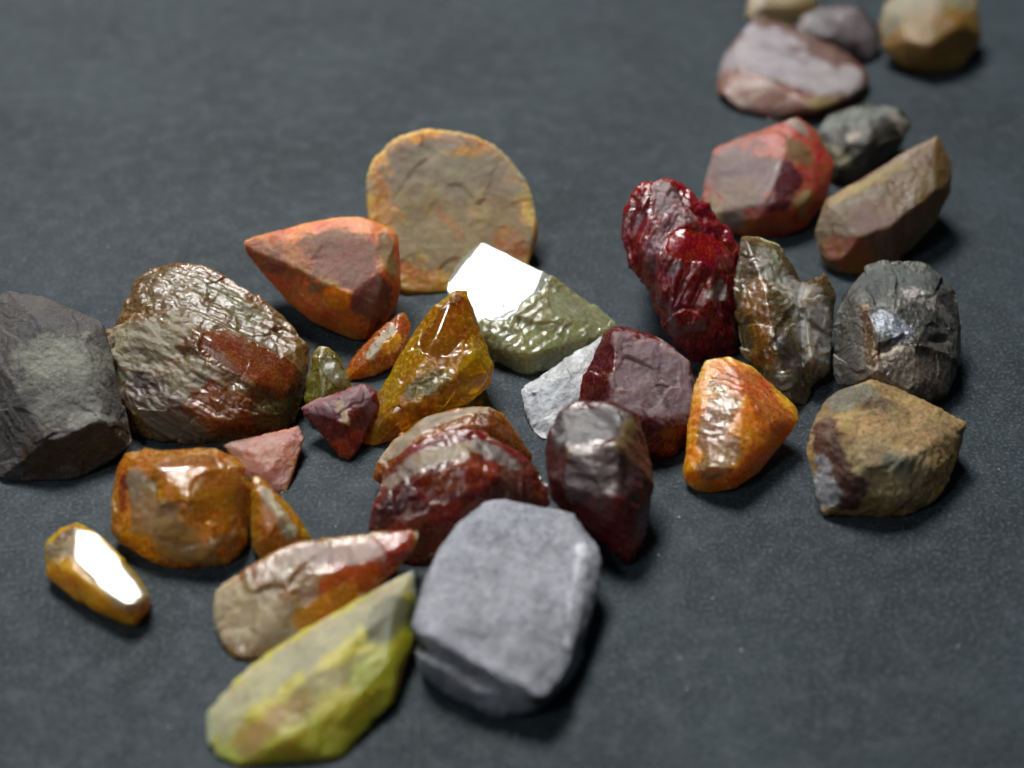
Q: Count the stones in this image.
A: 33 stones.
